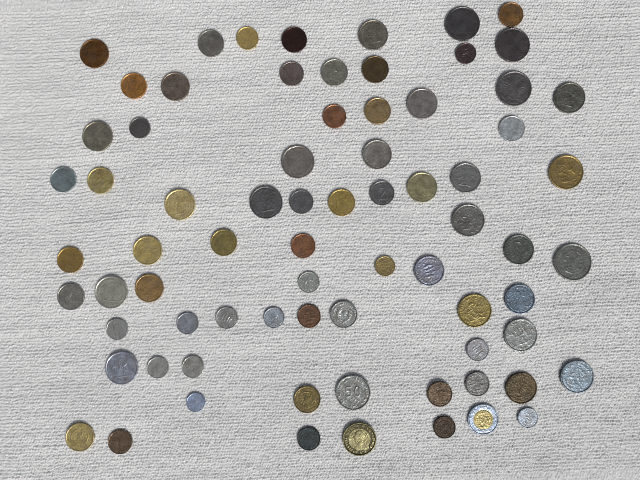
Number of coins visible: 74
